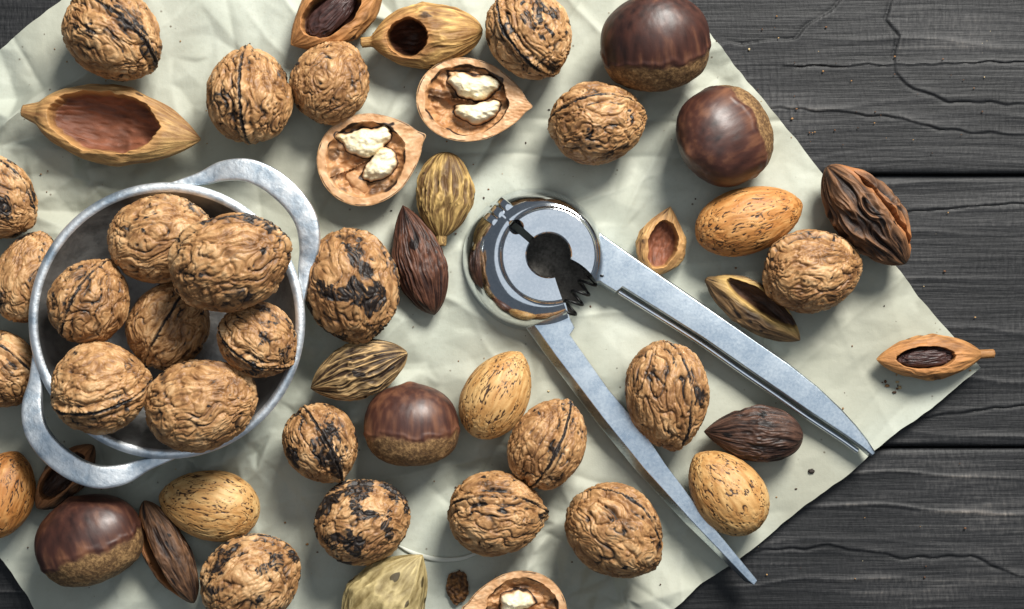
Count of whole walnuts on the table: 24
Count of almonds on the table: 5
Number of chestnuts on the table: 4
